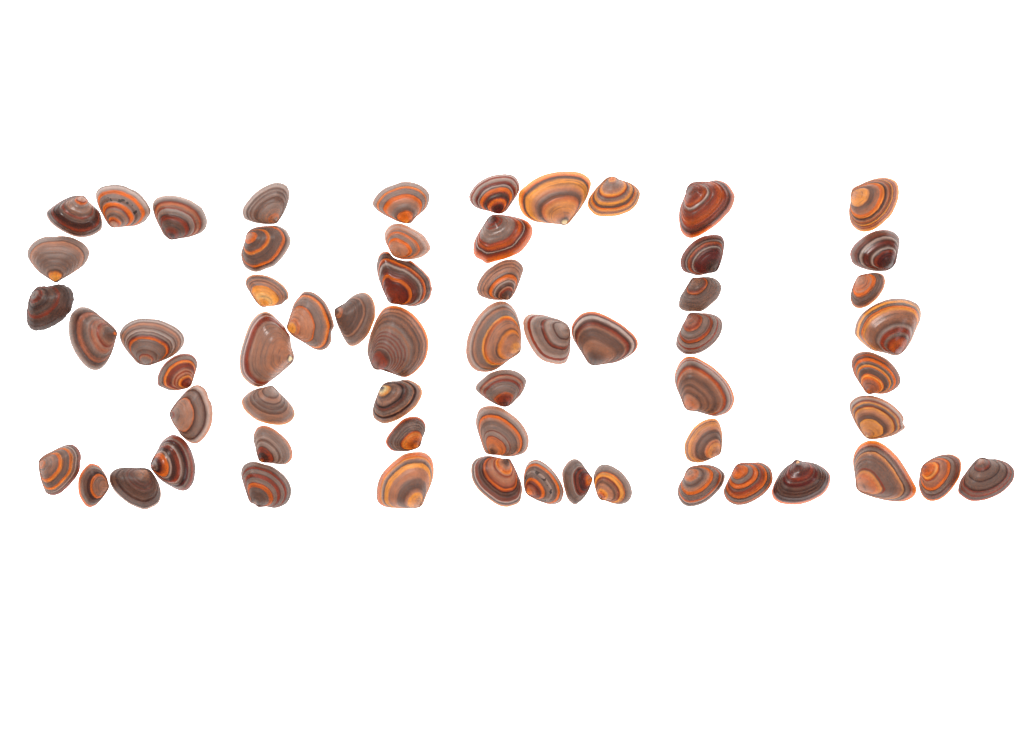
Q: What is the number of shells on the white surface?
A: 61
